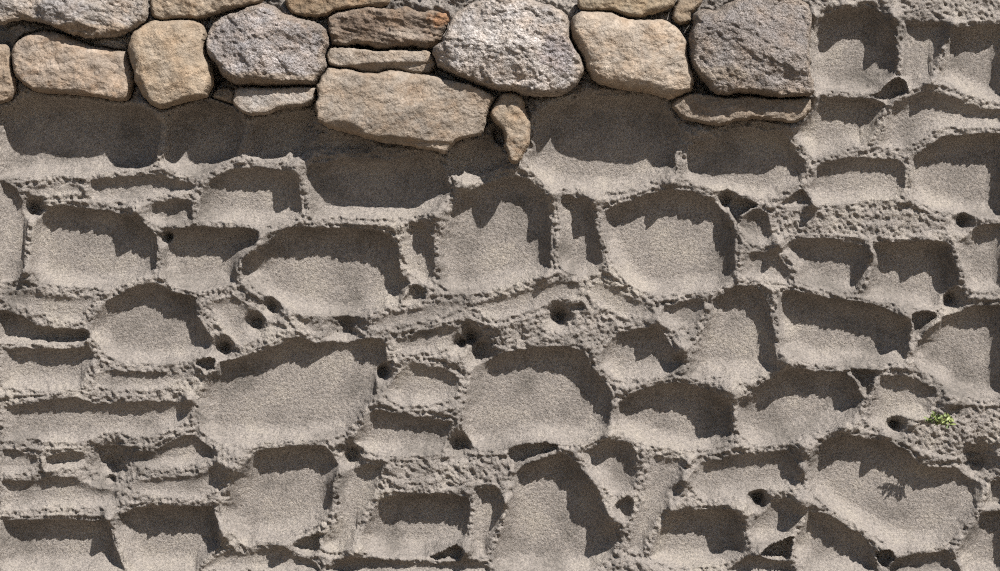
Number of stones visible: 19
